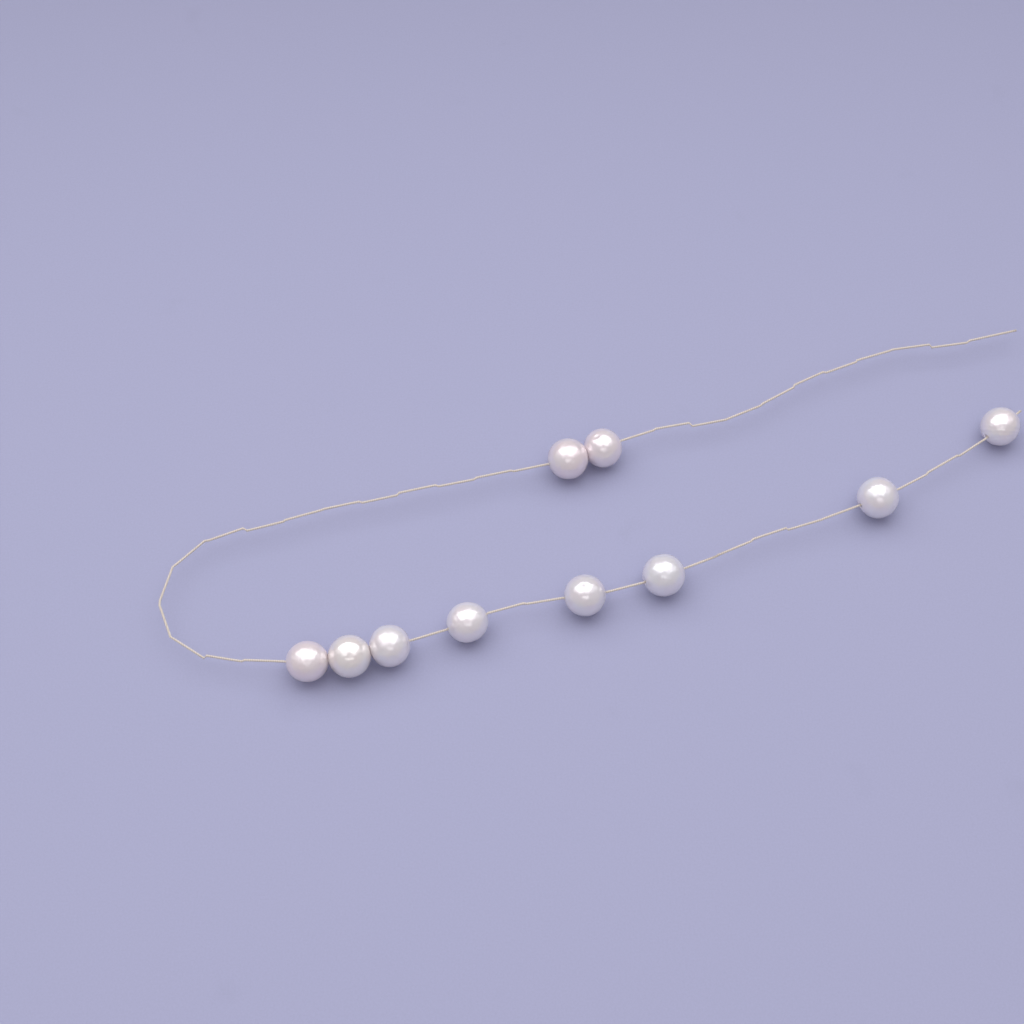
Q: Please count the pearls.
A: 10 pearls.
